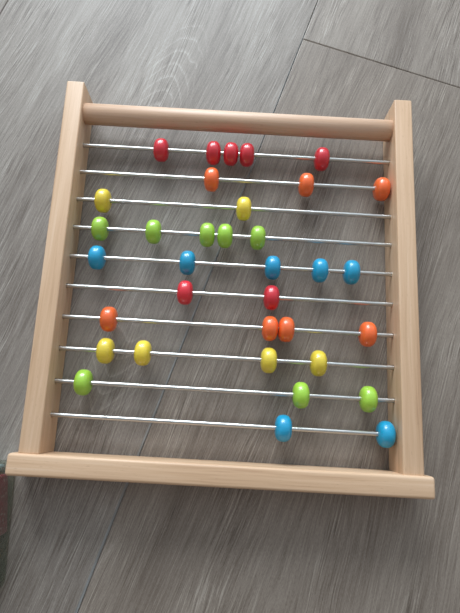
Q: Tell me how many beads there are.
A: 35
